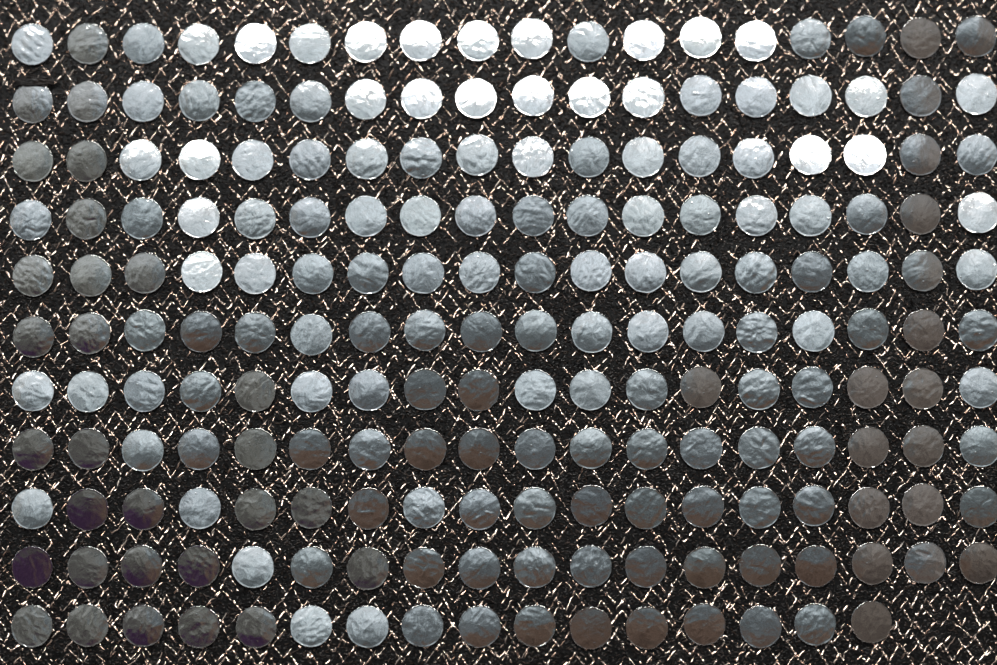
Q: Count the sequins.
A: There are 196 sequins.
